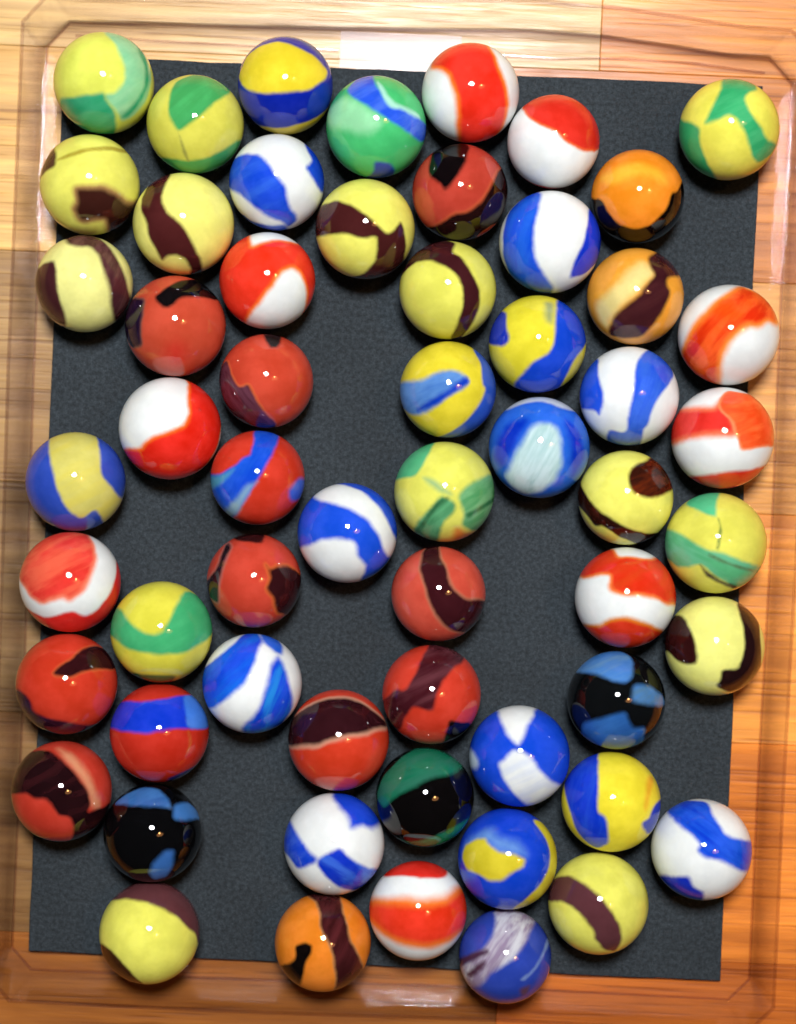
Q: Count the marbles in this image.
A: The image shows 58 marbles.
